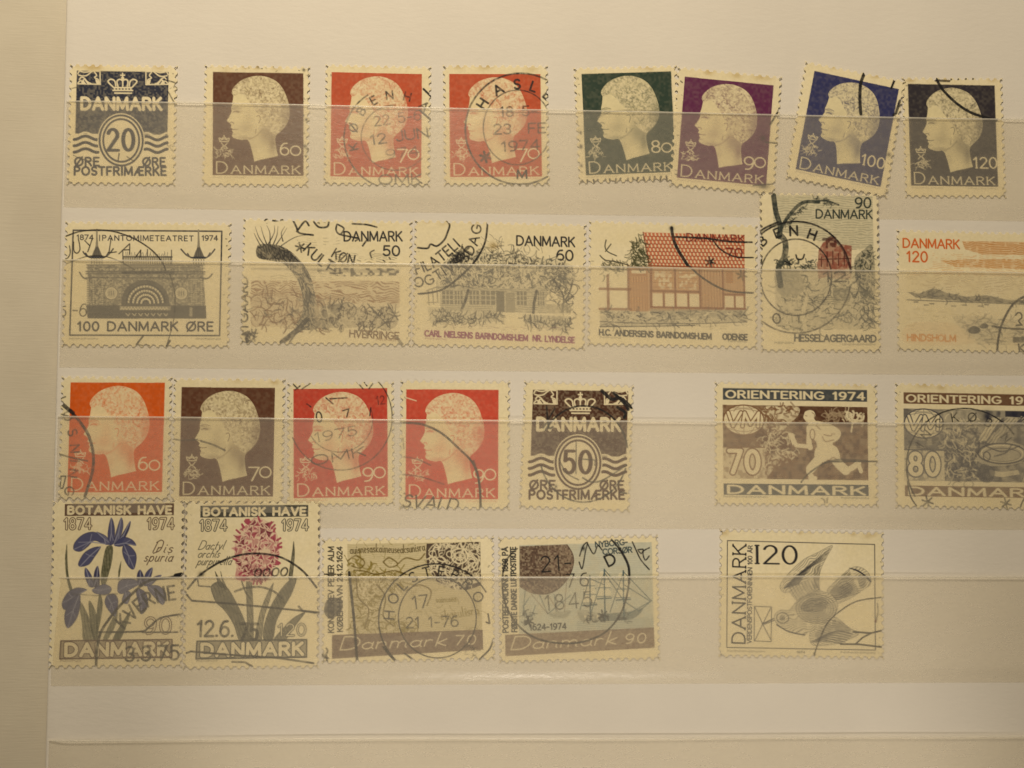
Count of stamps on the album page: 26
